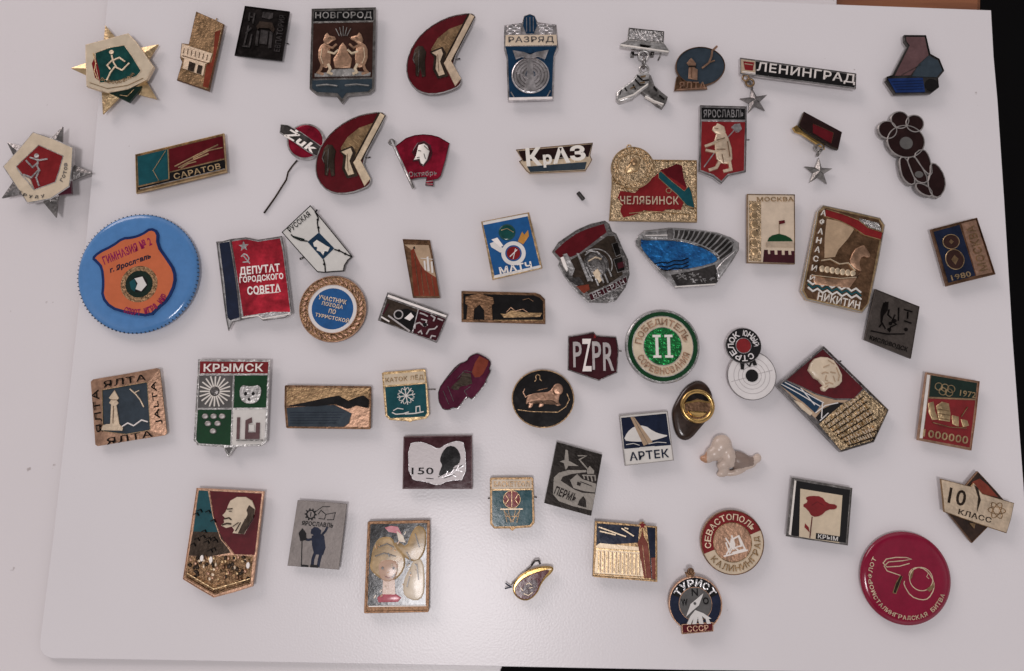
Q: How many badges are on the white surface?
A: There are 60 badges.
